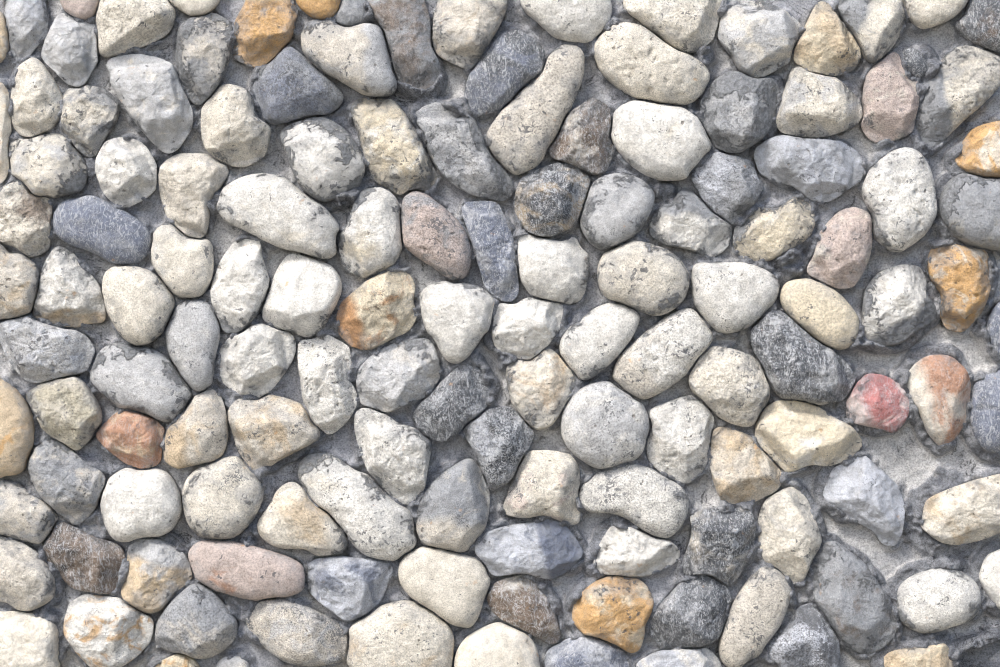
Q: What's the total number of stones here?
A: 140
